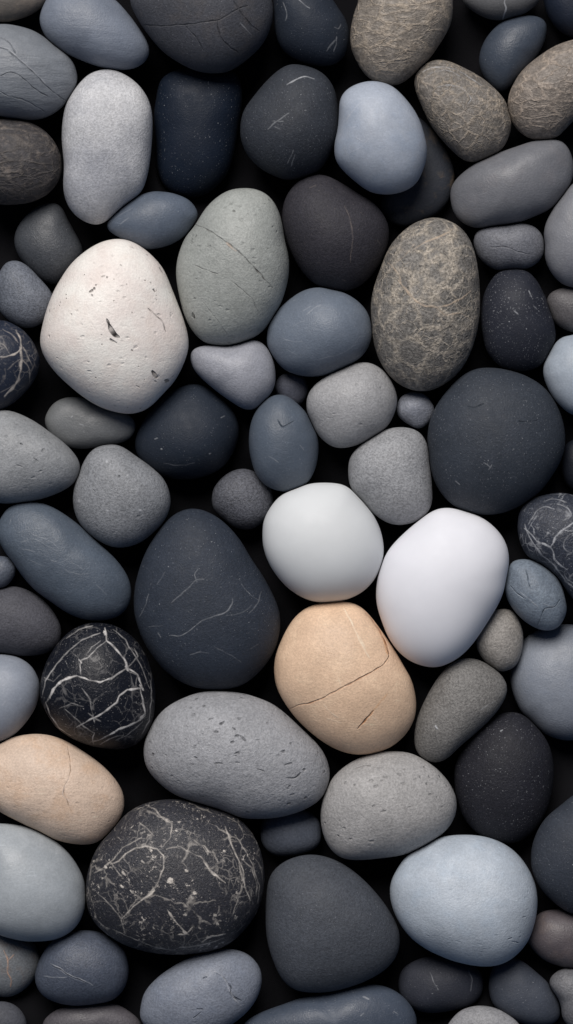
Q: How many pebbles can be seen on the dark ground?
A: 80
